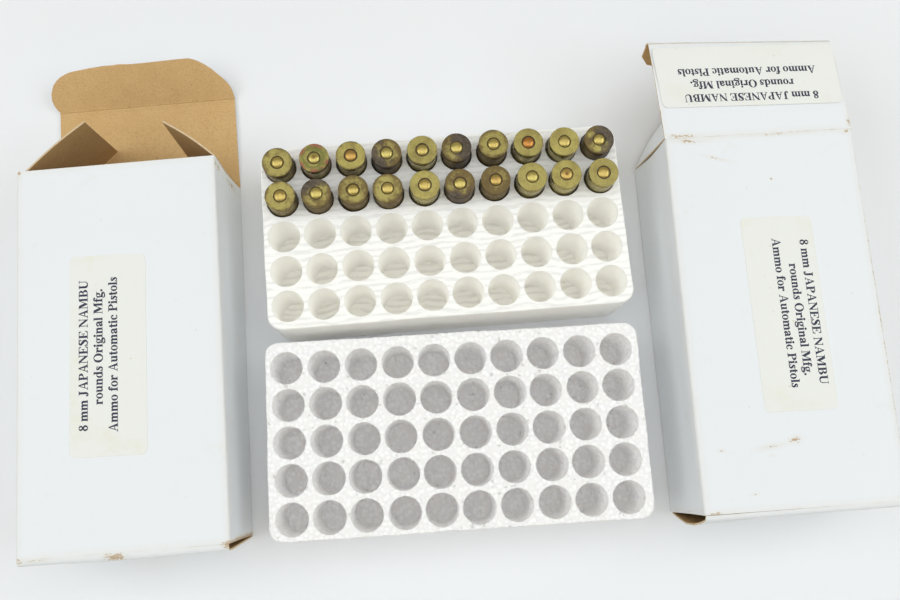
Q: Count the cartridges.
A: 20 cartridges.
